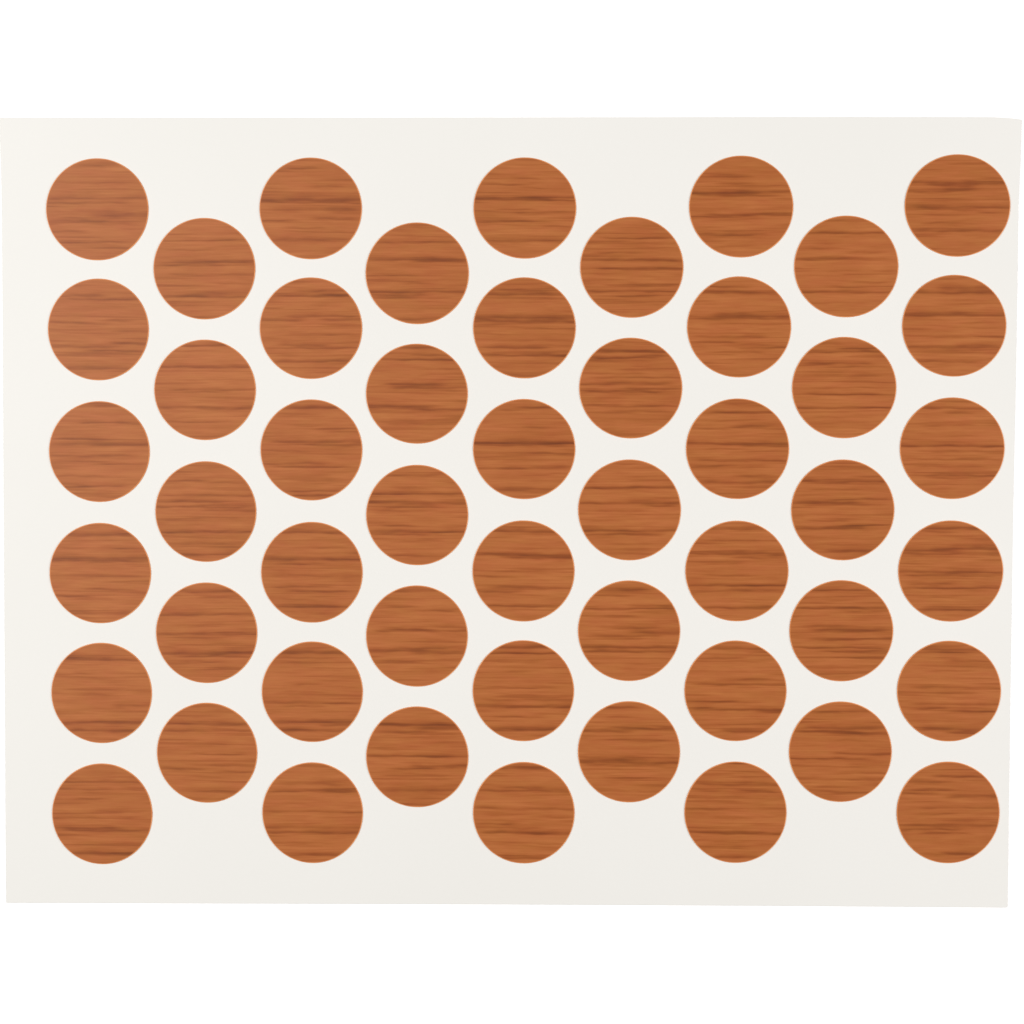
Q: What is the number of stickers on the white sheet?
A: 50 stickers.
